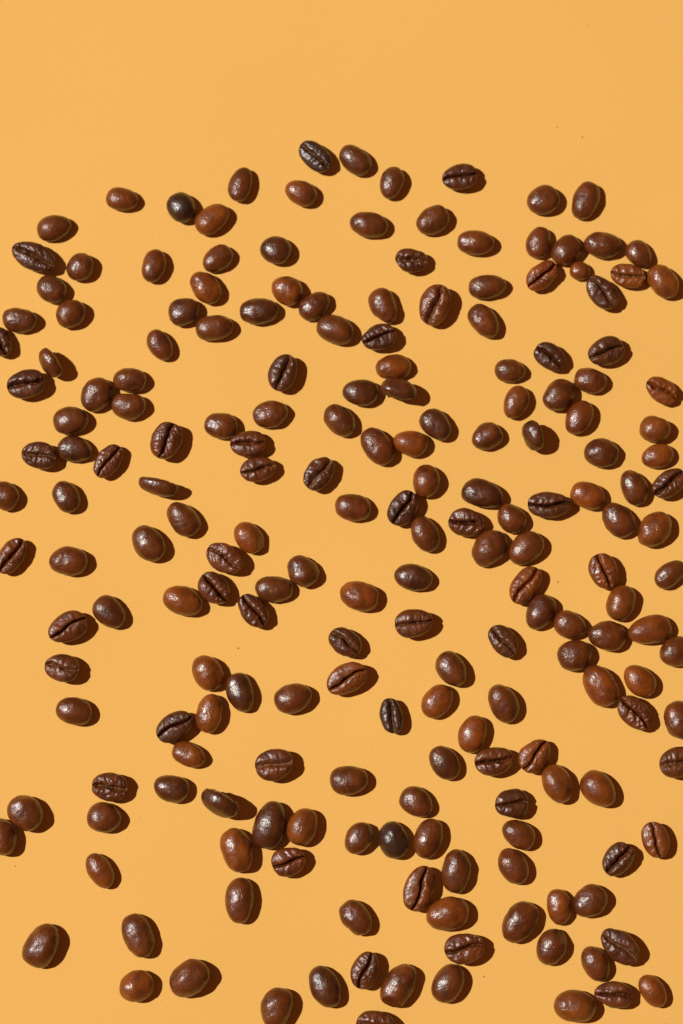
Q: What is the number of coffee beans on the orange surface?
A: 200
